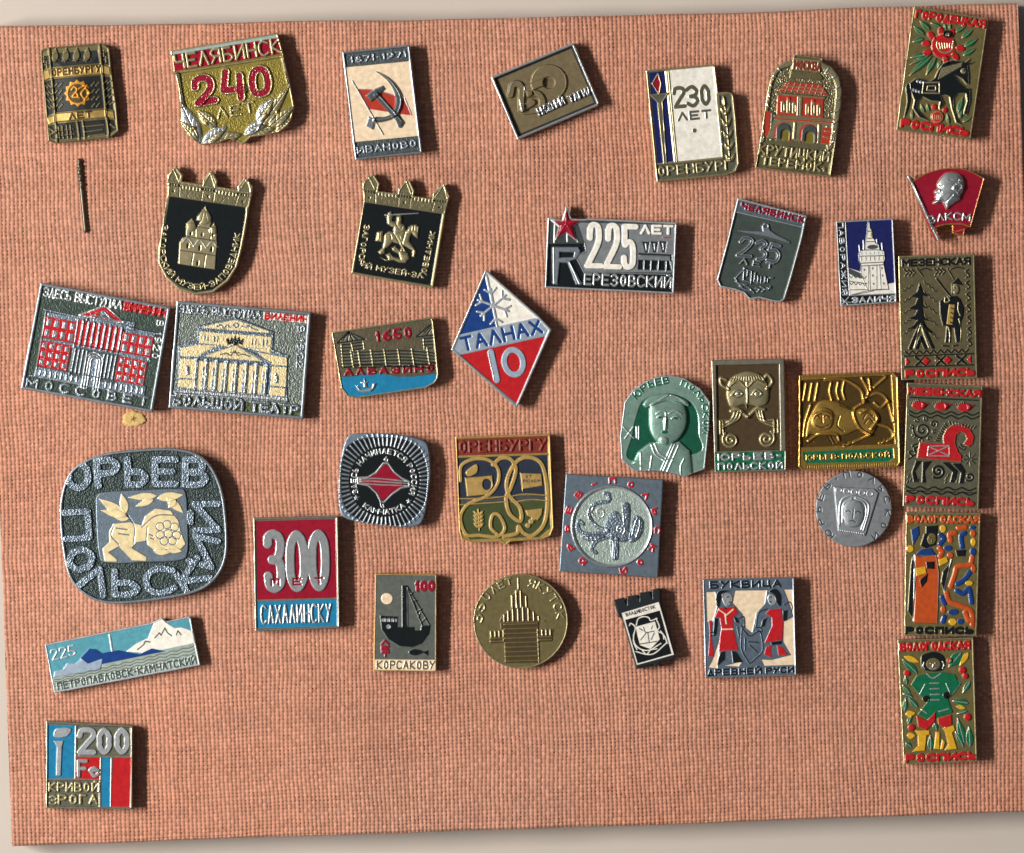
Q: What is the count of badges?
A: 36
